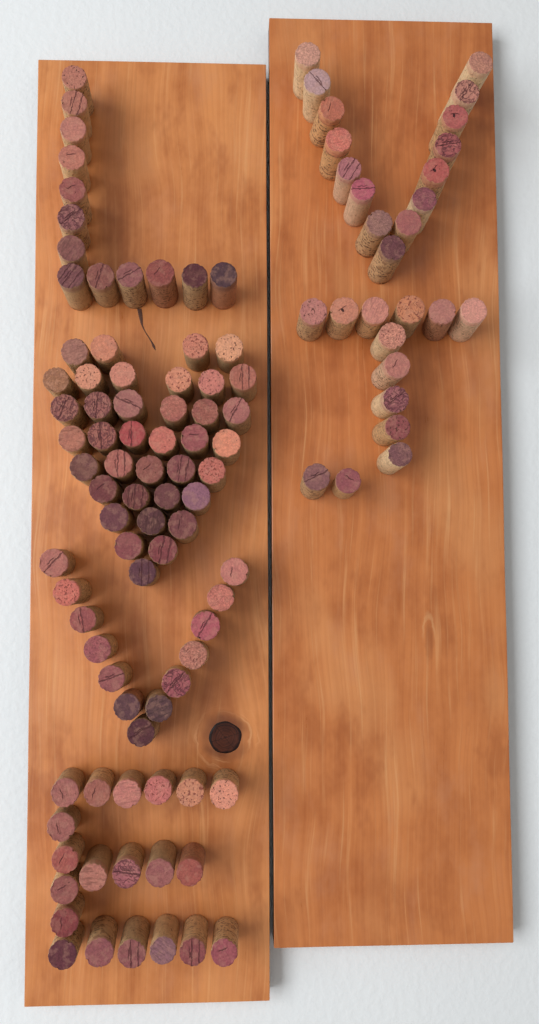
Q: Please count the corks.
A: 111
